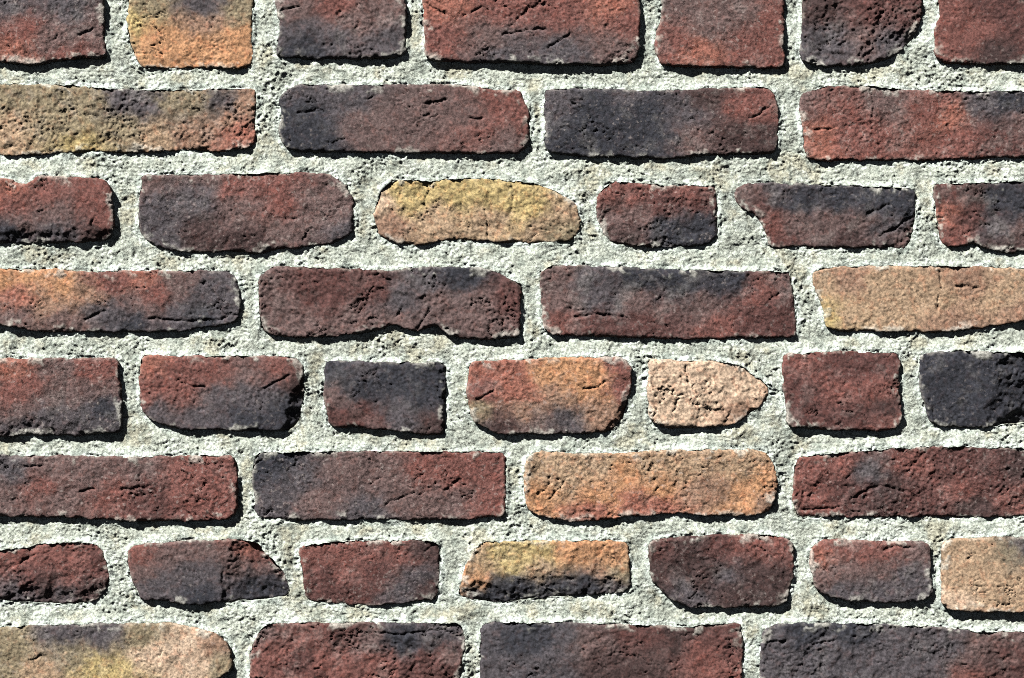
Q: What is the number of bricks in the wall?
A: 43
